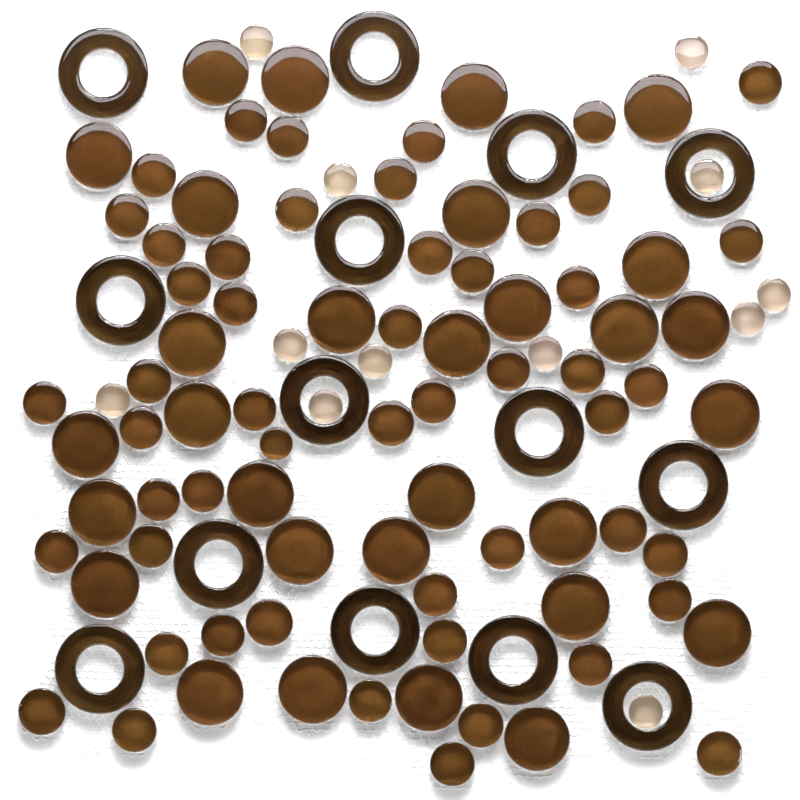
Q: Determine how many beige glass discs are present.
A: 12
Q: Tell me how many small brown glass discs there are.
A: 51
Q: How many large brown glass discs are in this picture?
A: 30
